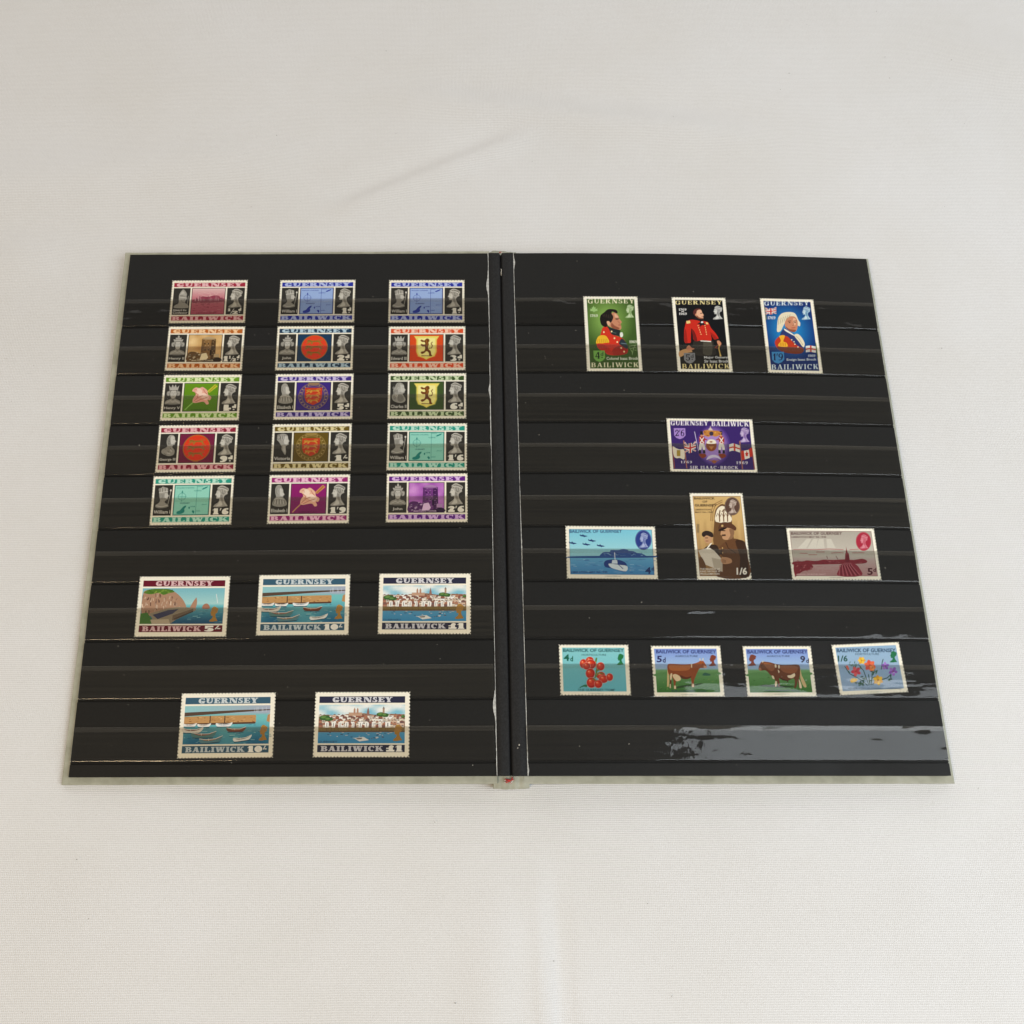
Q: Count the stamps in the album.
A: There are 31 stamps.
